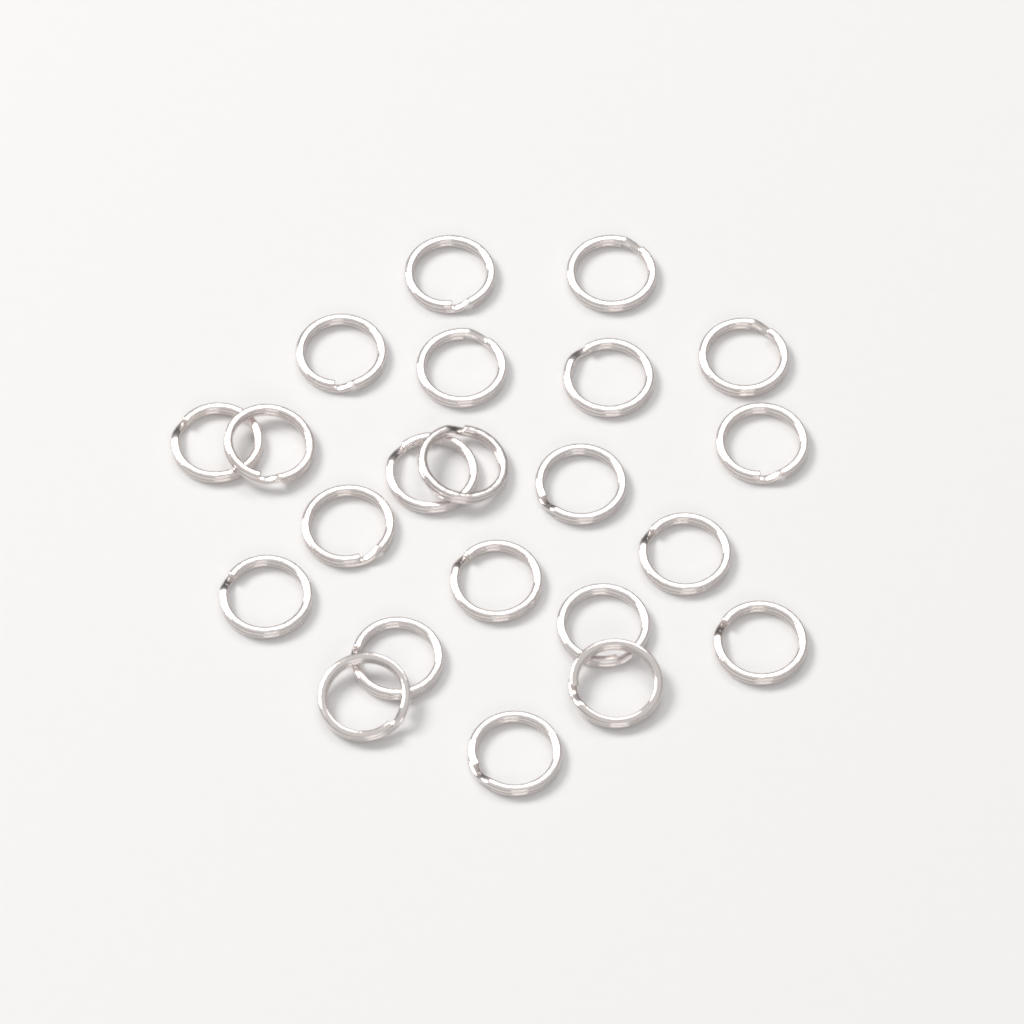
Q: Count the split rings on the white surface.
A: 22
